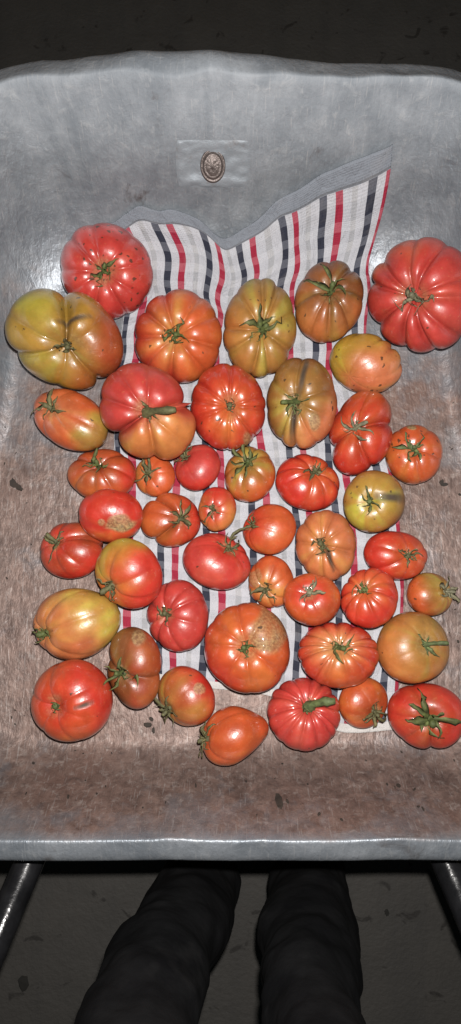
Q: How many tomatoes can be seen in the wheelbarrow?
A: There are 44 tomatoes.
